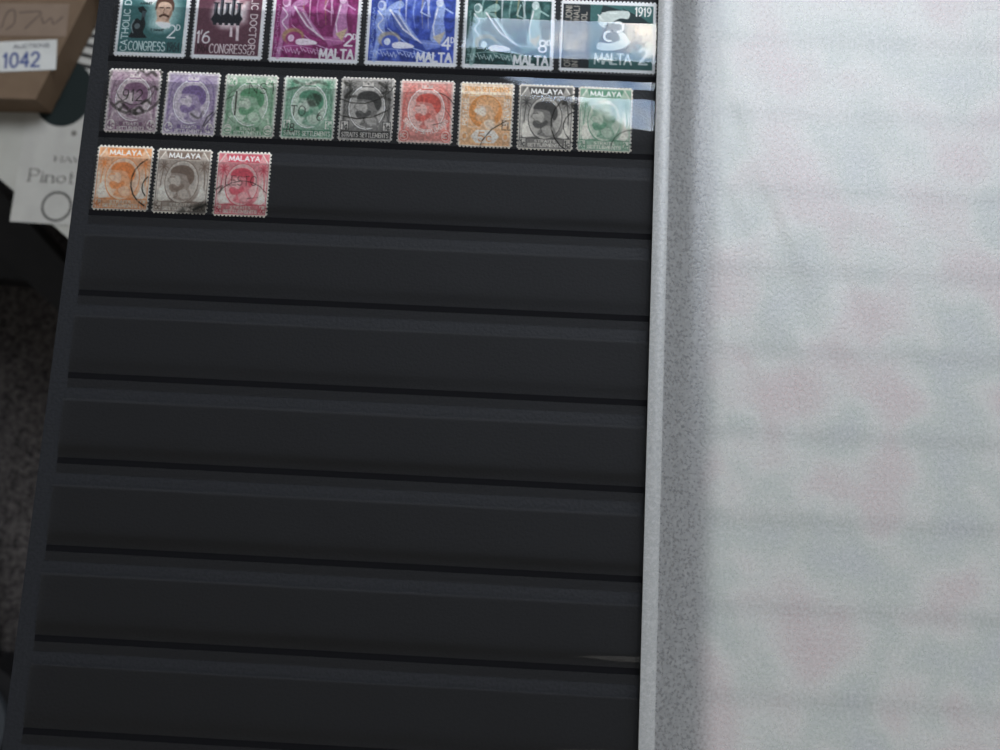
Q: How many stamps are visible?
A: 18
